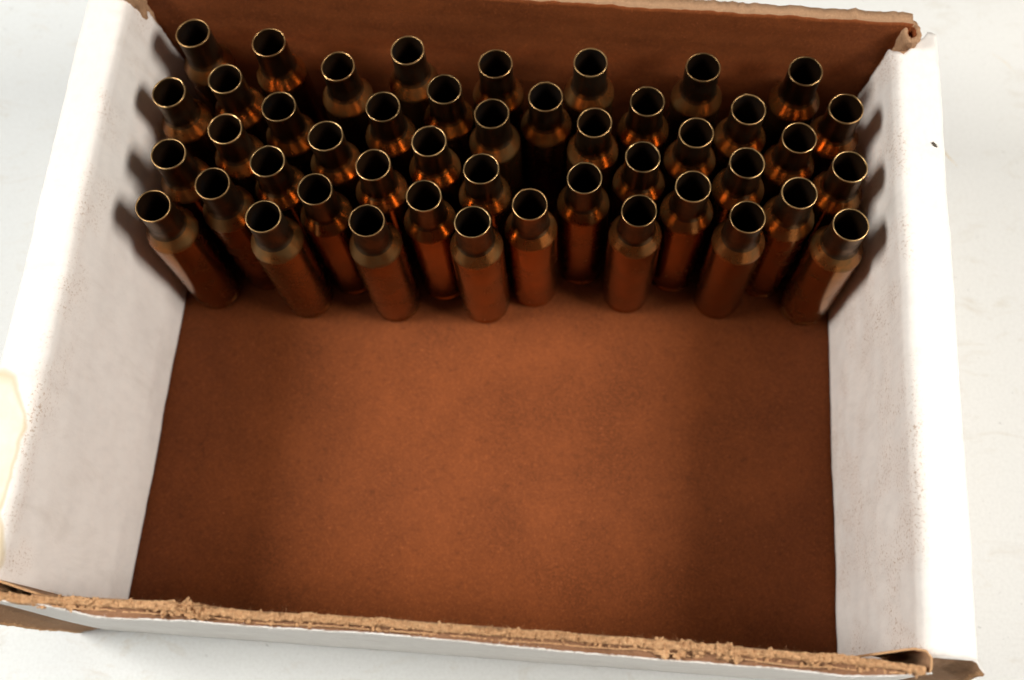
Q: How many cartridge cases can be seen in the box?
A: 45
